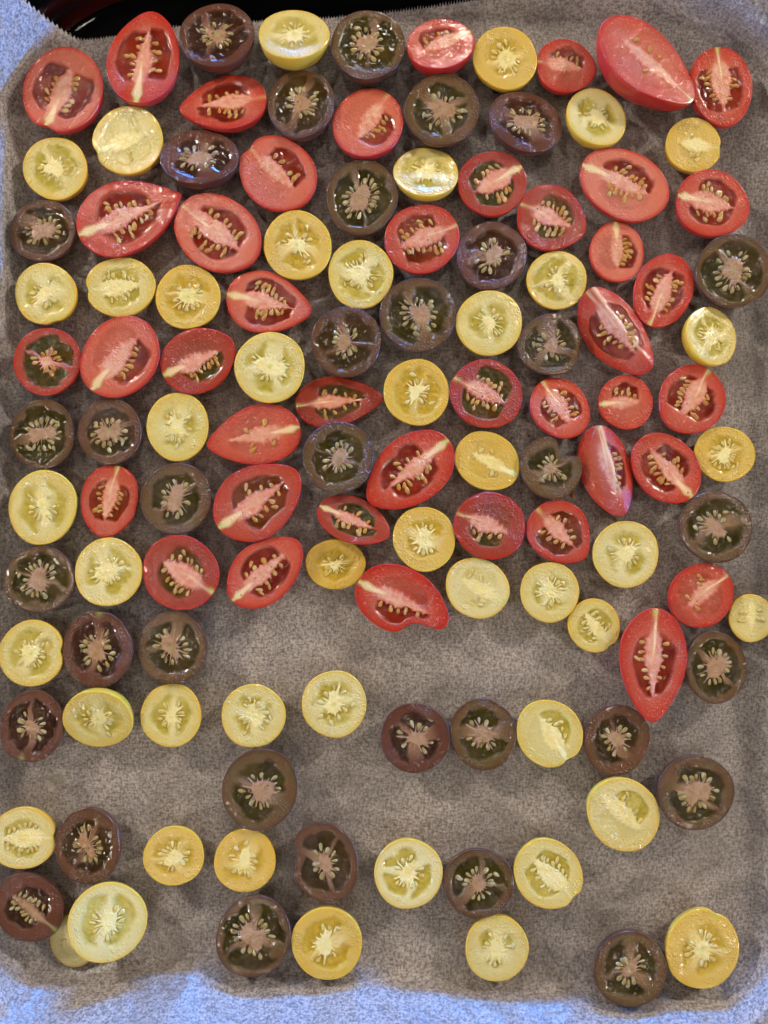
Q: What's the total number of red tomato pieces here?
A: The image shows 42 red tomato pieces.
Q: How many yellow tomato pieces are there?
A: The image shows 46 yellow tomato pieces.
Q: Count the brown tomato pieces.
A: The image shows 35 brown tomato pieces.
